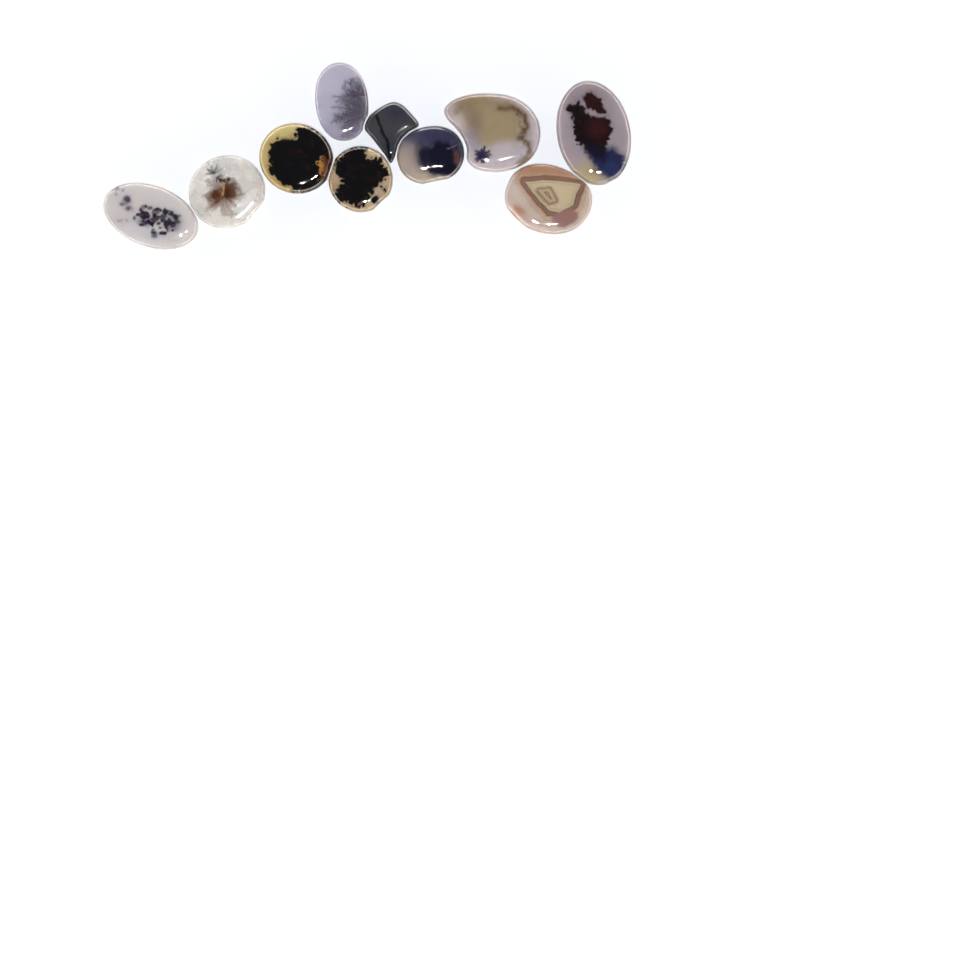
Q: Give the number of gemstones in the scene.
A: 10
